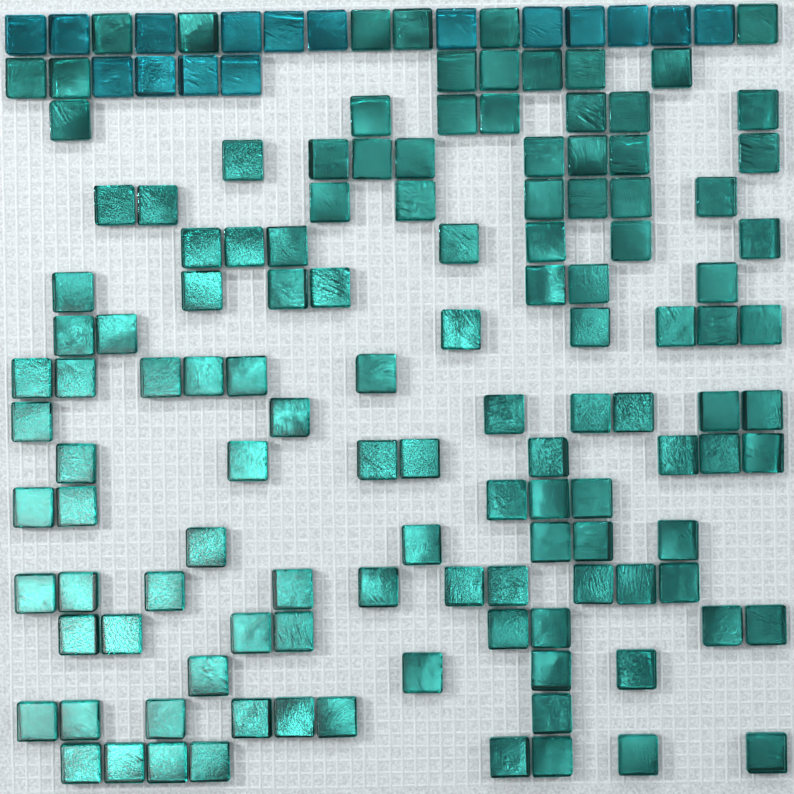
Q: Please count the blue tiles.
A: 16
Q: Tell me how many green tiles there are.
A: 125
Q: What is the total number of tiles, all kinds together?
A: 141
